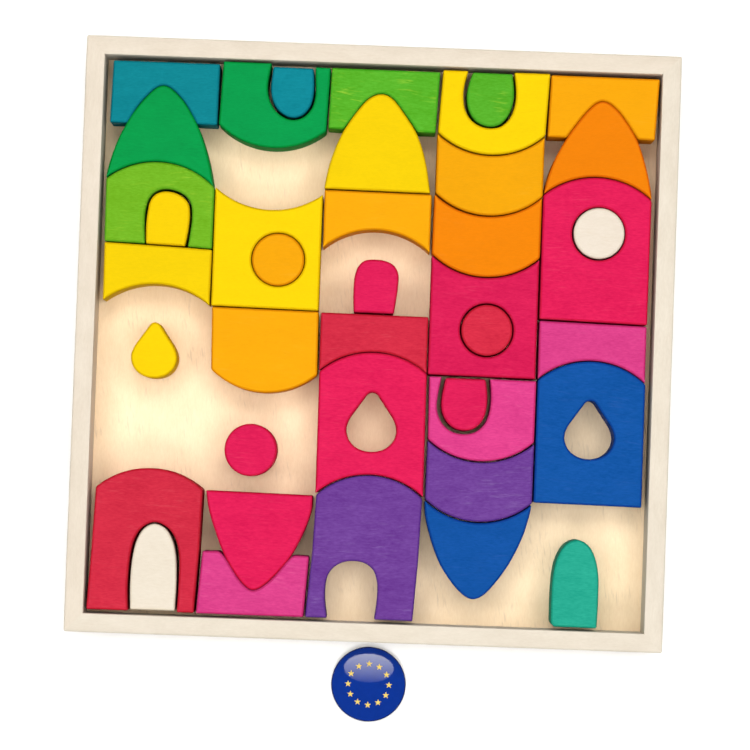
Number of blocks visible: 40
